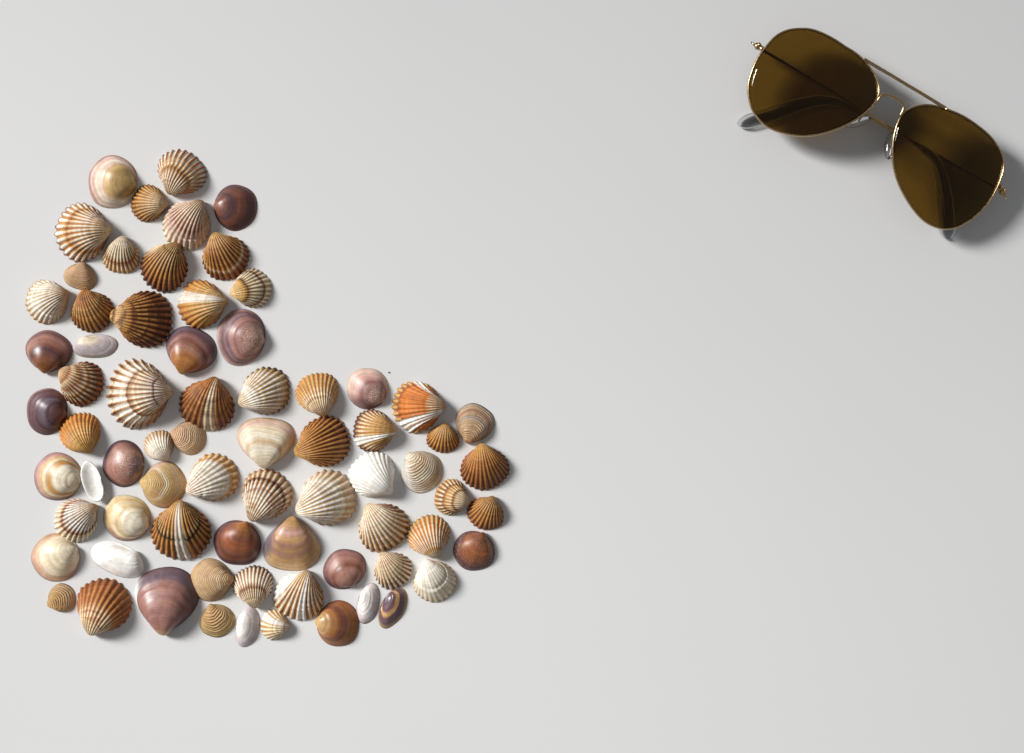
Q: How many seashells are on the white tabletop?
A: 72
